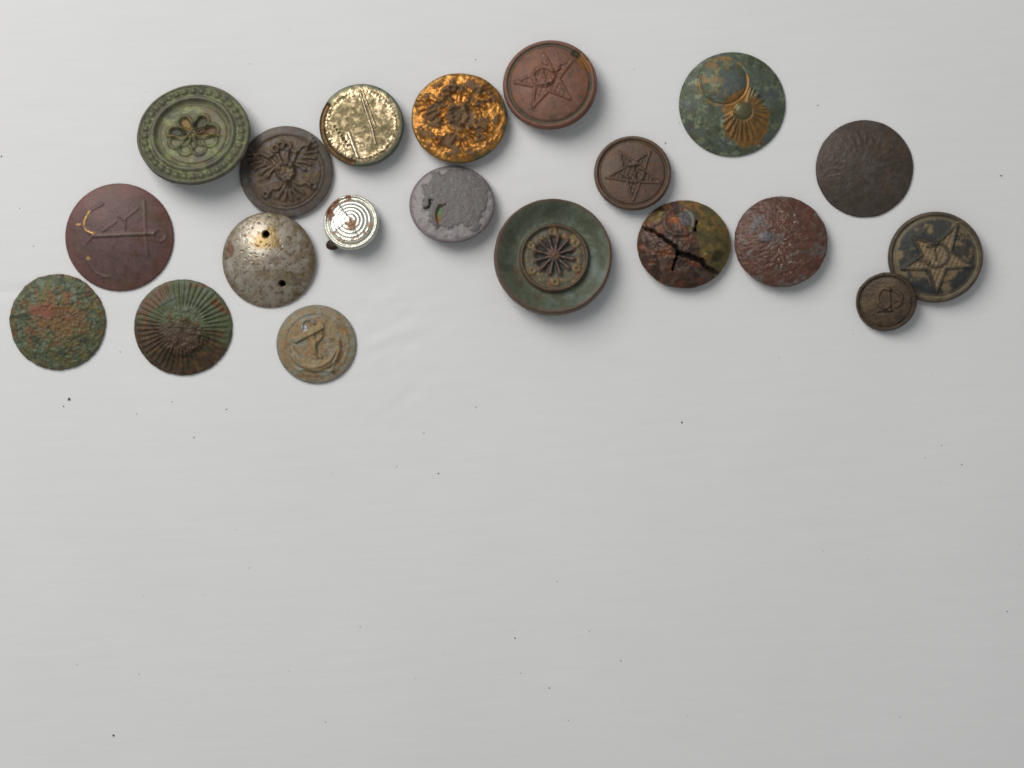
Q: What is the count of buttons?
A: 20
